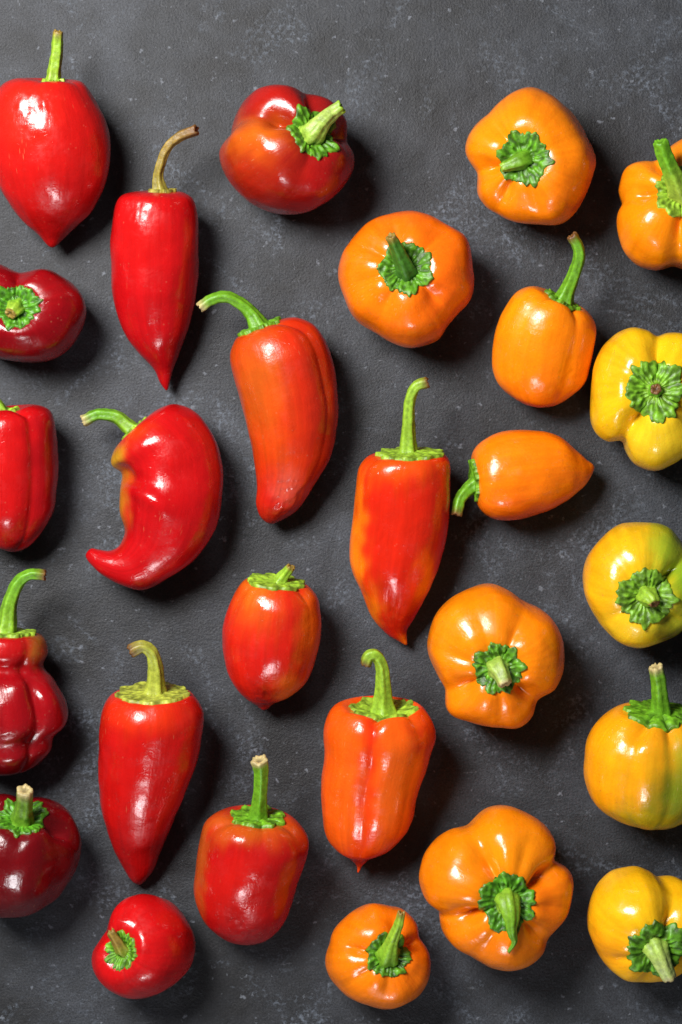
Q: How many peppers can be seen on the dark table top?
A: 27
